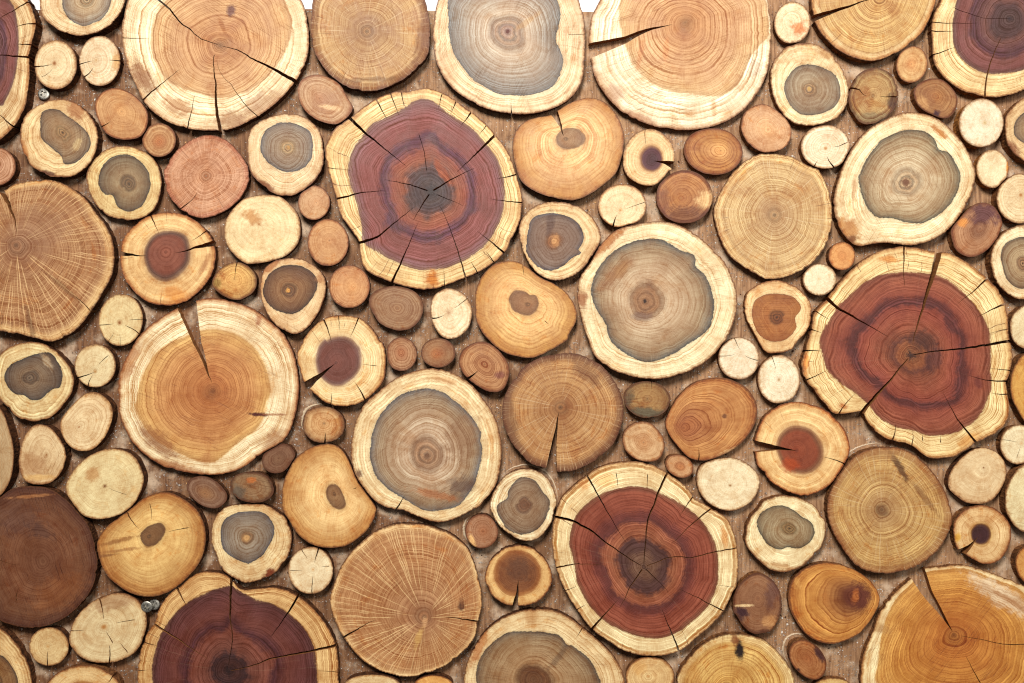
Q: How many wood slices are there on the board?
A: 116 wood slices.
